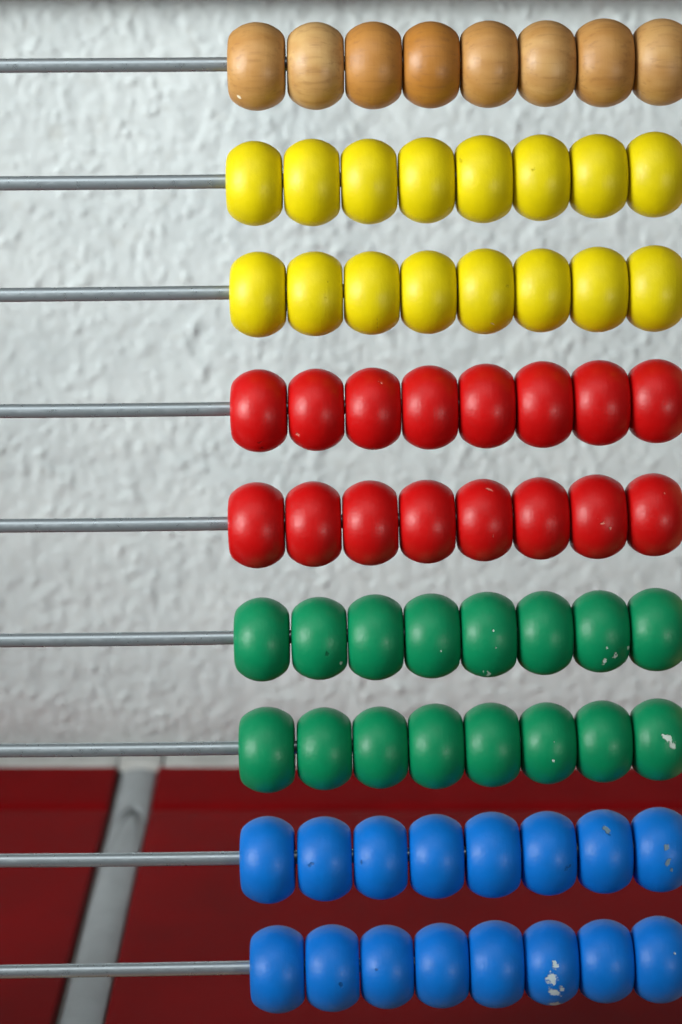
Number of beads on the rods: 72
